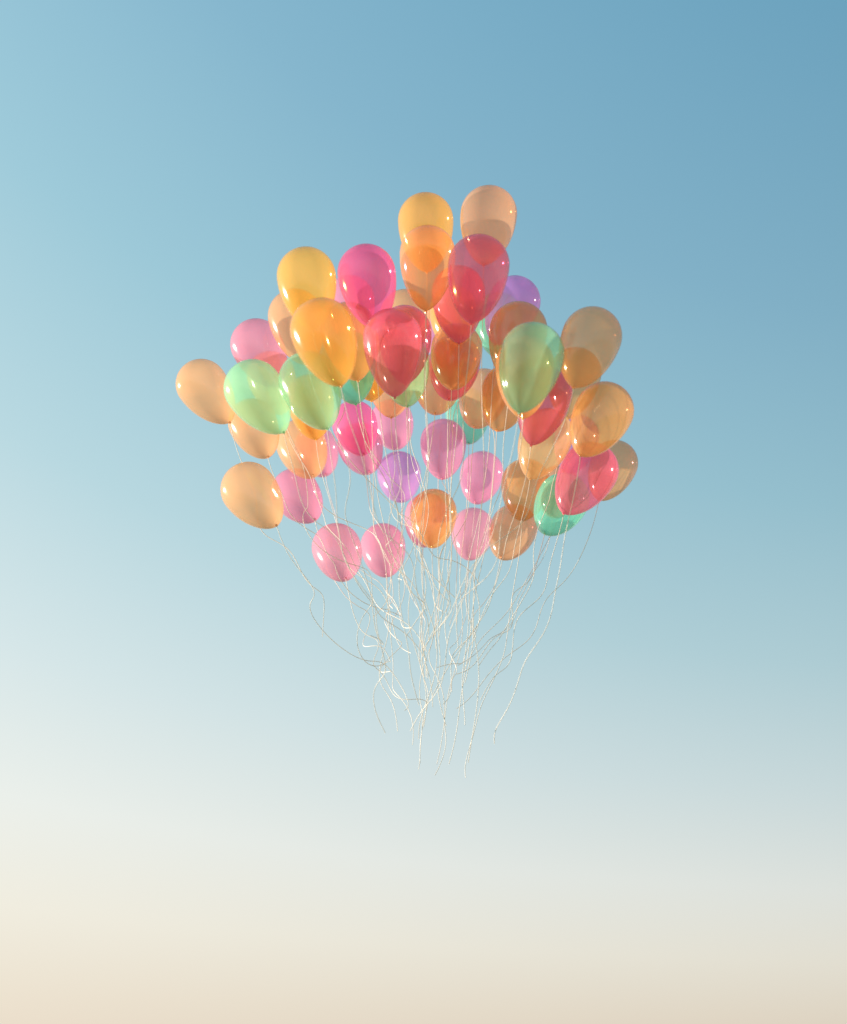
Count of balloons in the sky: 65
